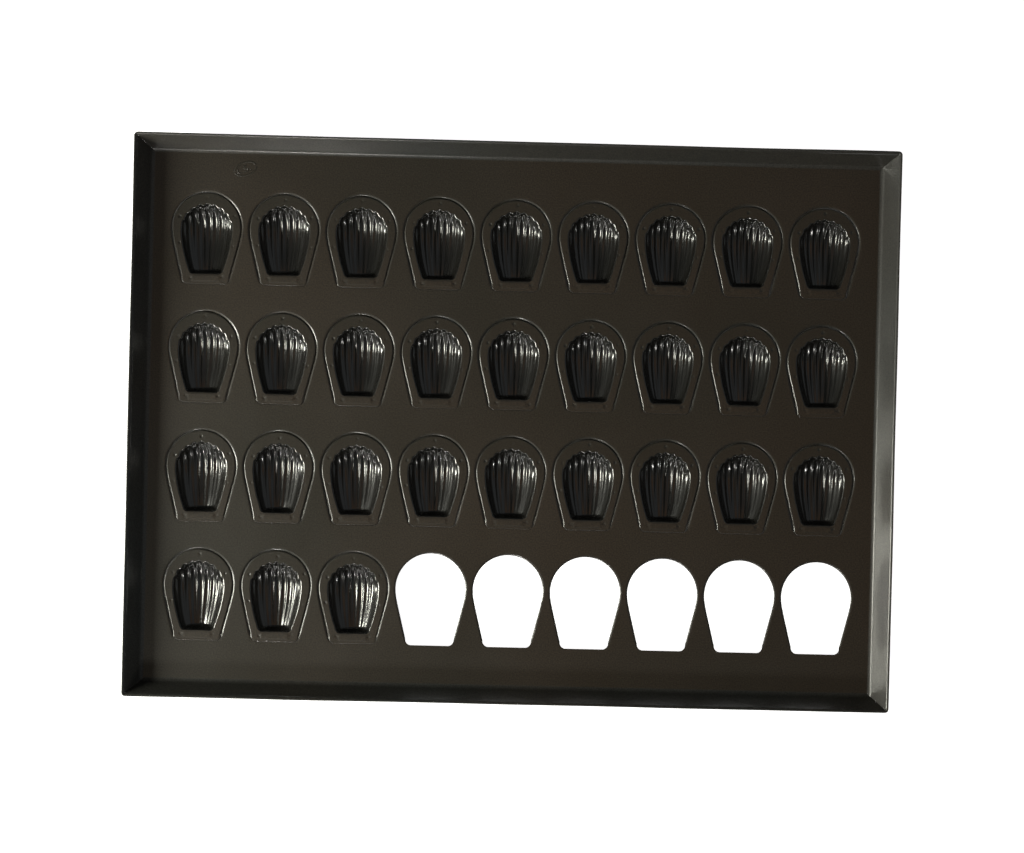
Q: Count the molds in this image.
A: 30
